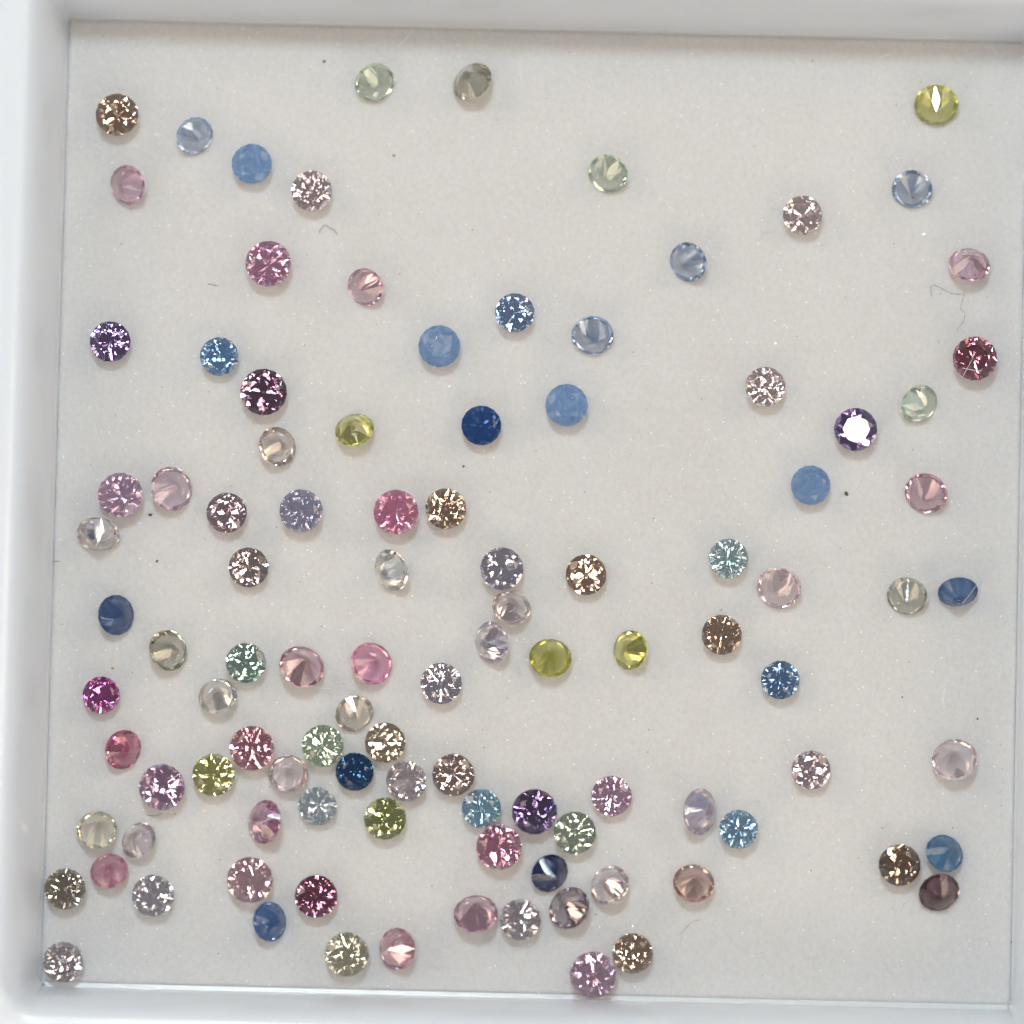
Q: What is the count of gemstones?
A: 105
